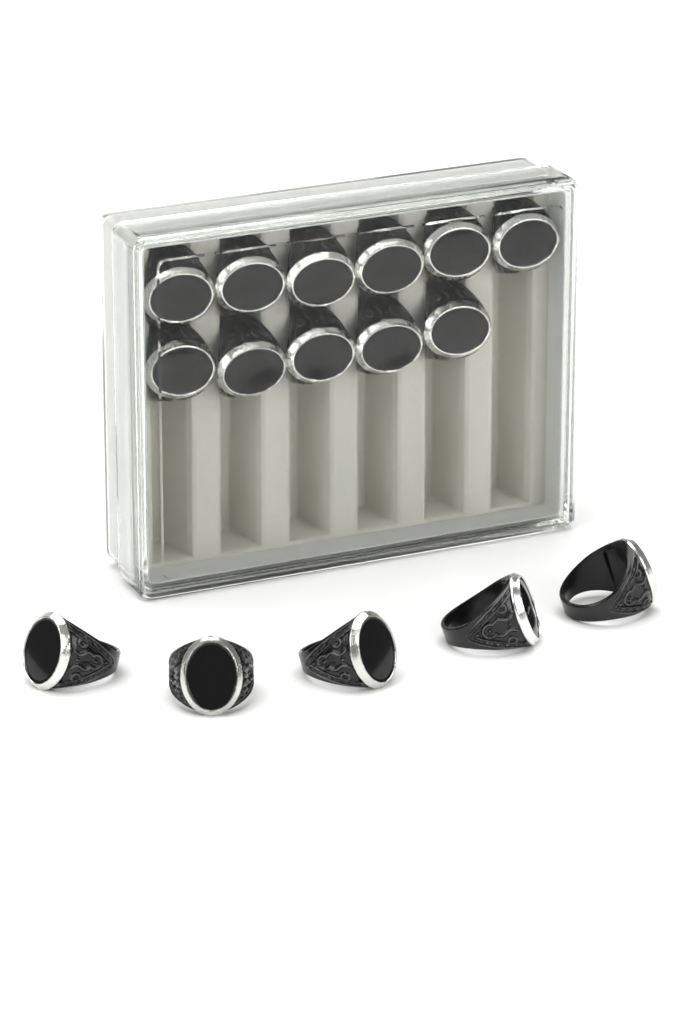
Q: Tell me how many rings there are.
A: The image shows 16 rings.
